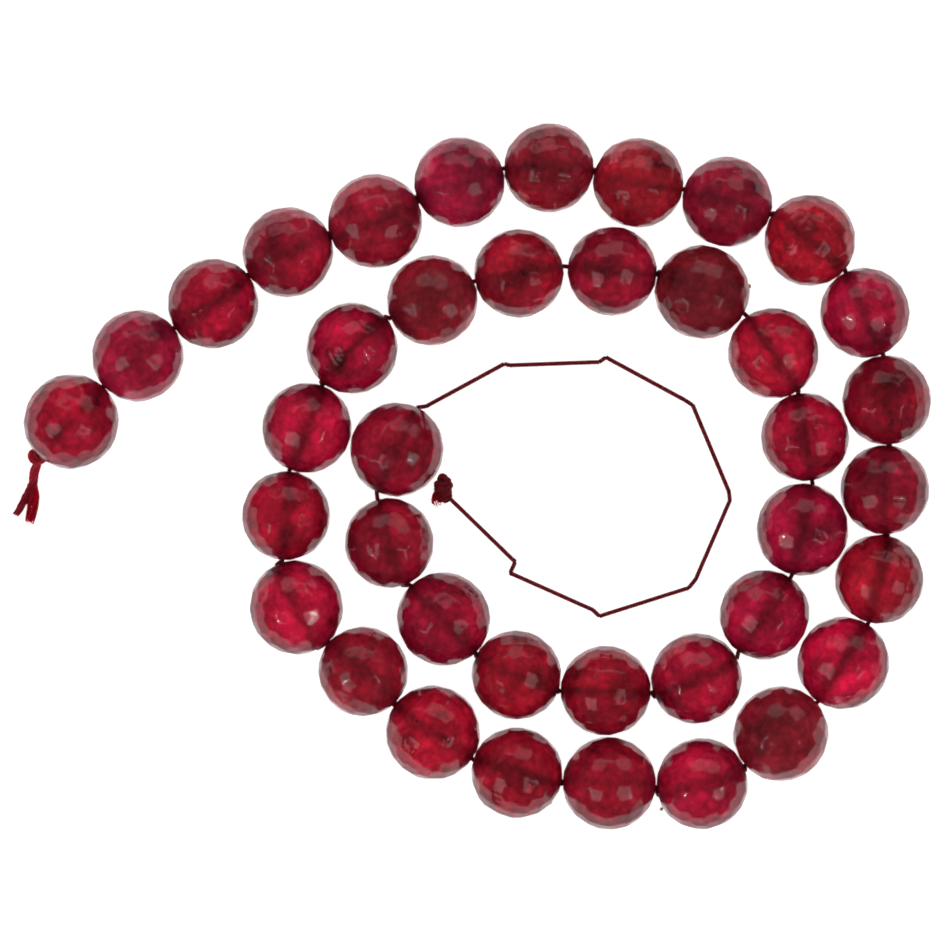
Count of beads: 39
